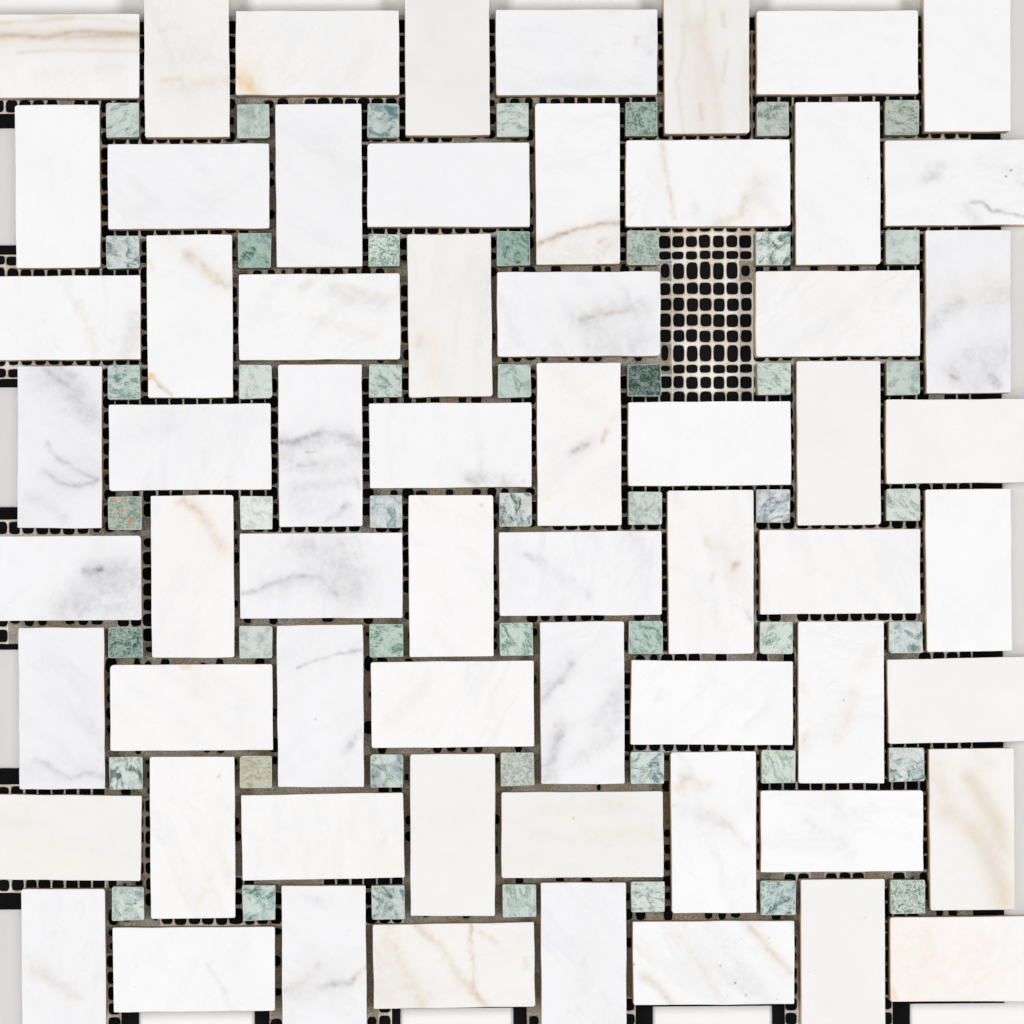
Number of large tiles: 63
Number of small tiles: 49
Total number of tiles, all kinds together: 112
